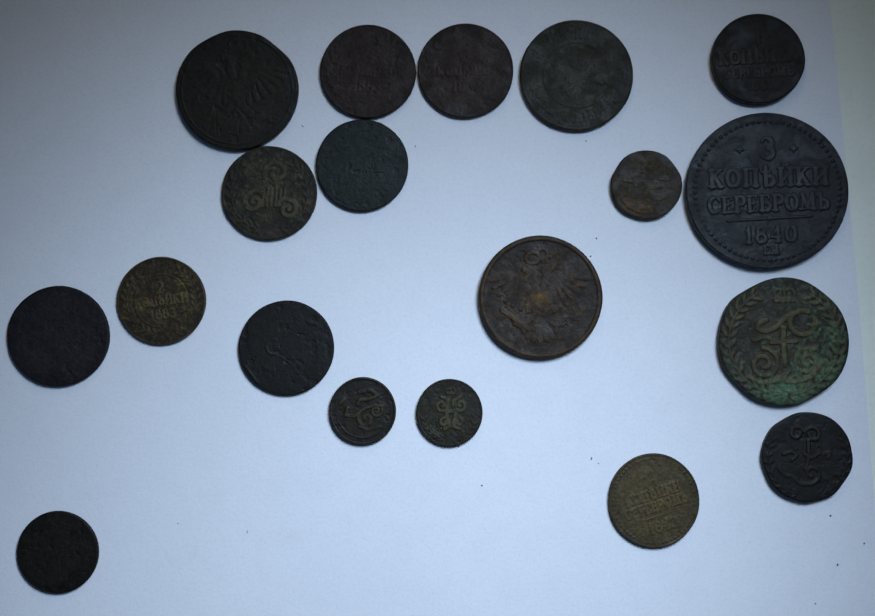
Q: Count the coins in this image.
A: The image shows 19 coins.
